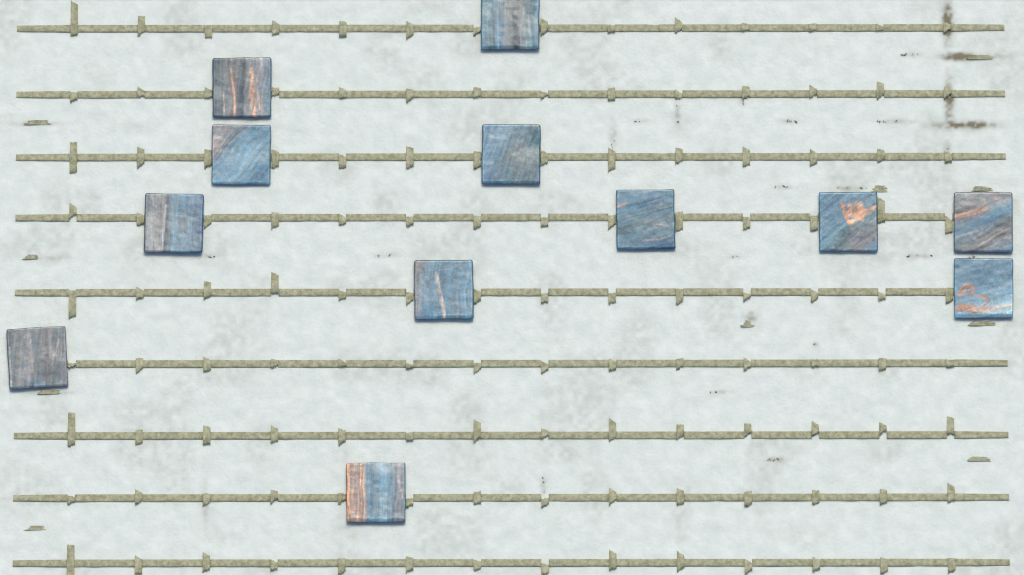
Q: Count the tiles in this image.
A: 12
